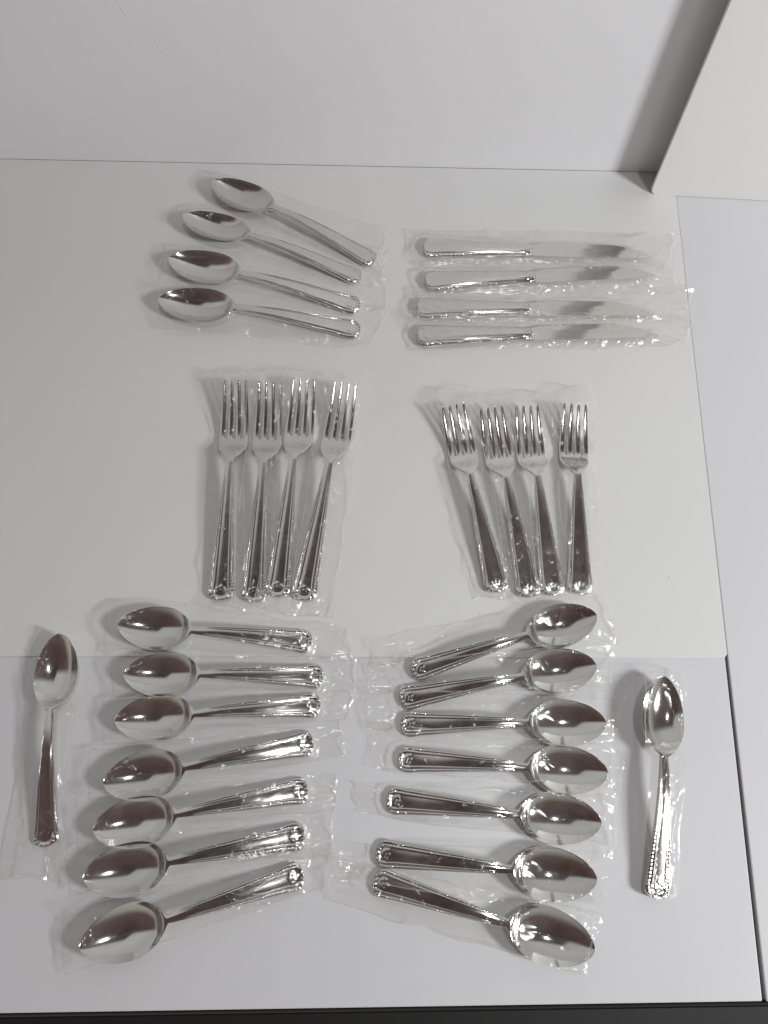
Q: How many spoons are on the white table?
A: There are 20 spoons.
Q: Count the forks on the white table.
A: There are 8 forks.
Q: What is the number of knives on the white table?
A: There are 4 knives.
